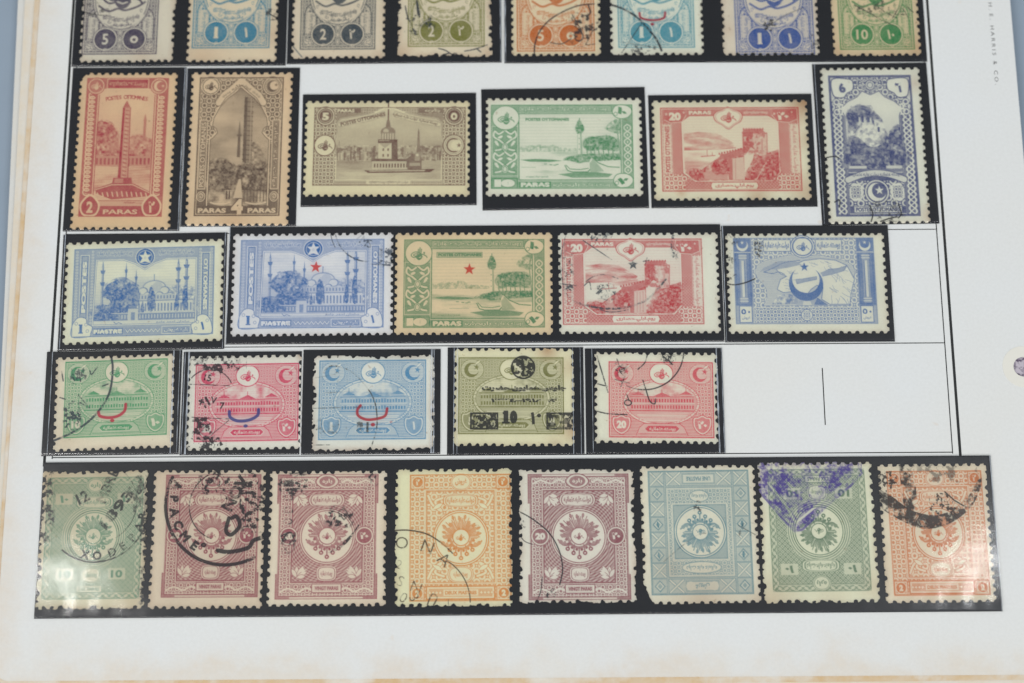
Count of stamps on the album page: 32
